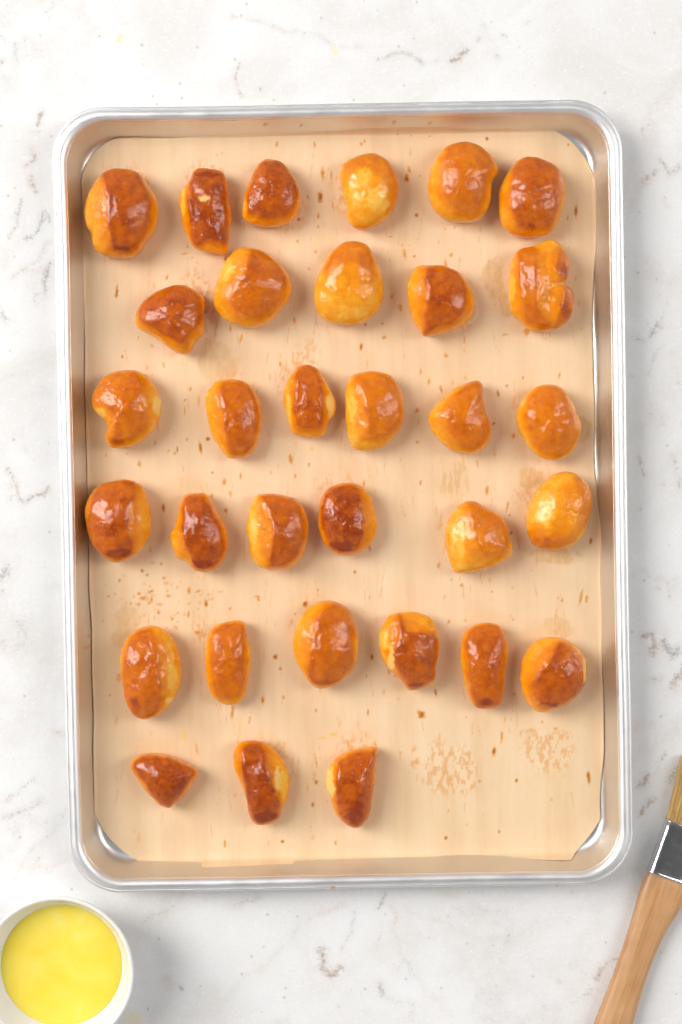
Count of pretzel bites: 32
